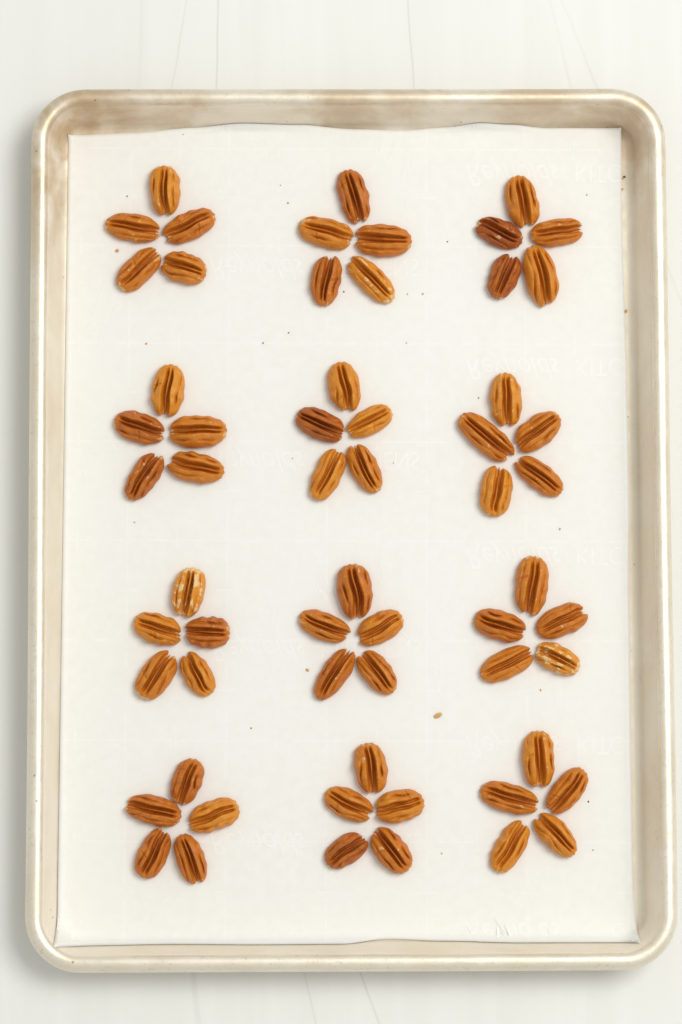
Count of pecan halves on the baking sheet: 60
